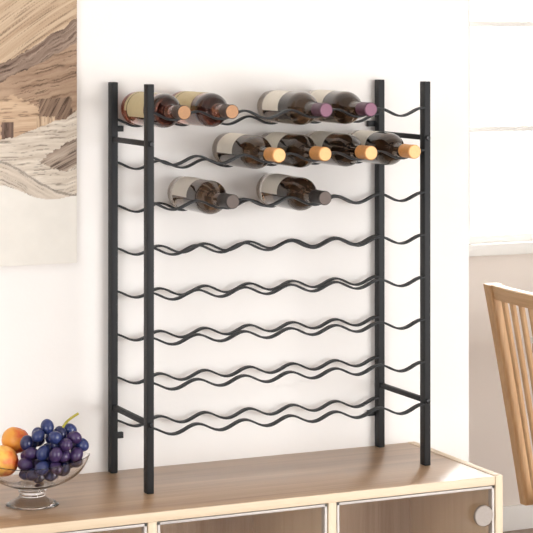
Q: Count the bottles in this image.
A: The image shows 10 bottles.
